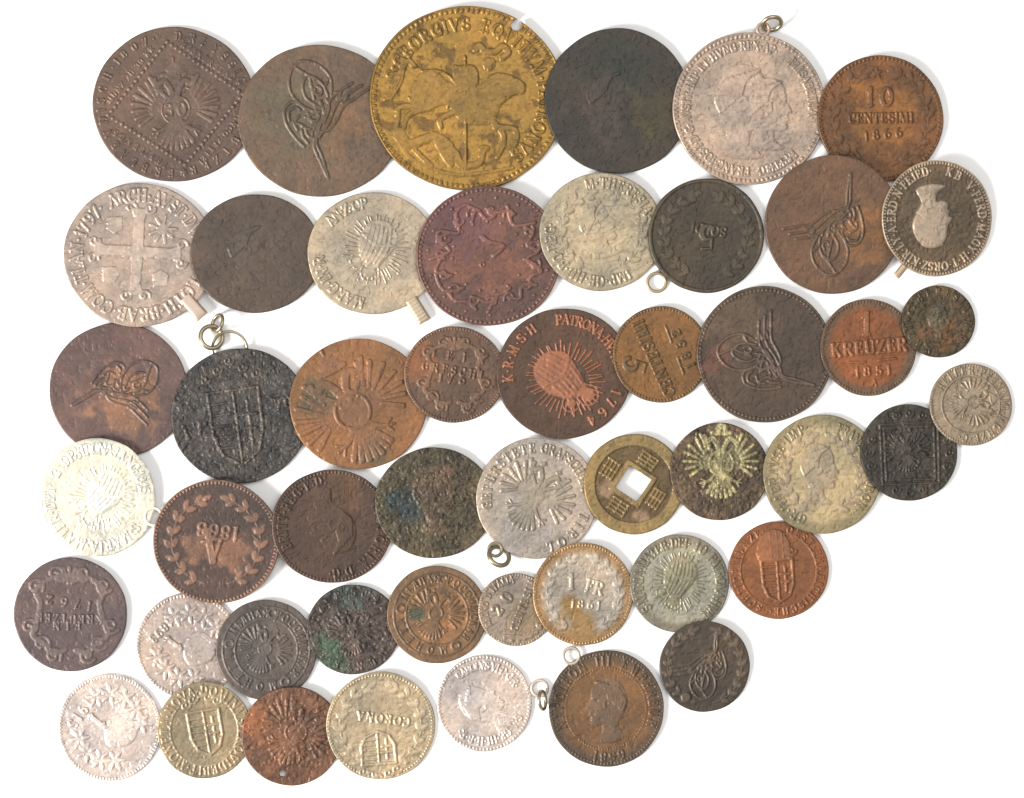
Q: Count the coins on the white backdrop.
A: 49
